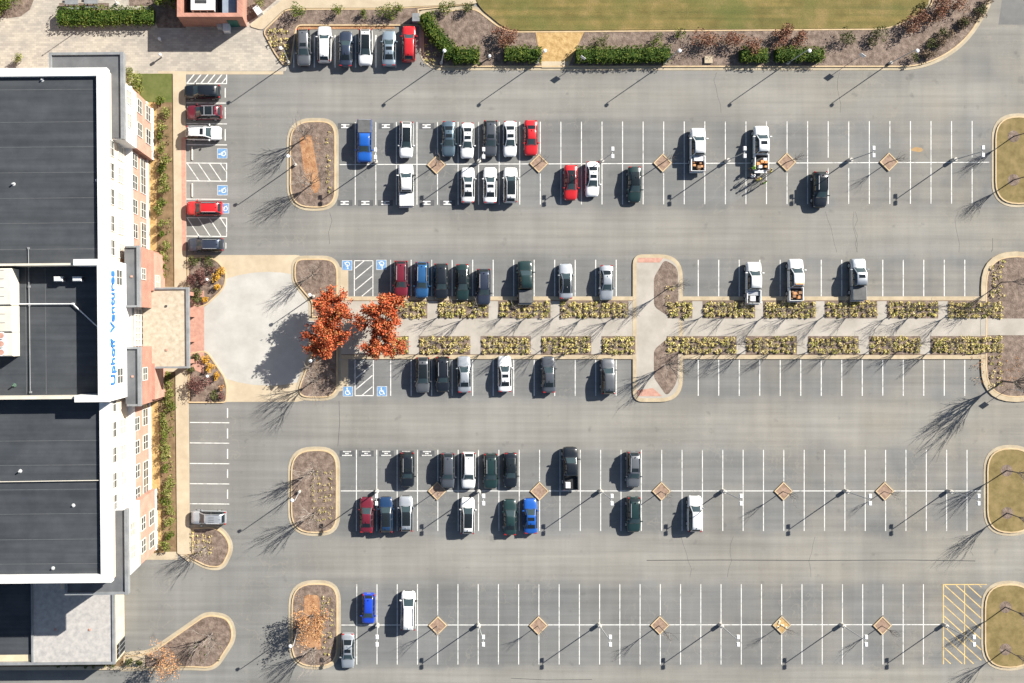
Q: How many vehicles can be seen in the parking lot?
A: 64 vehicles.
